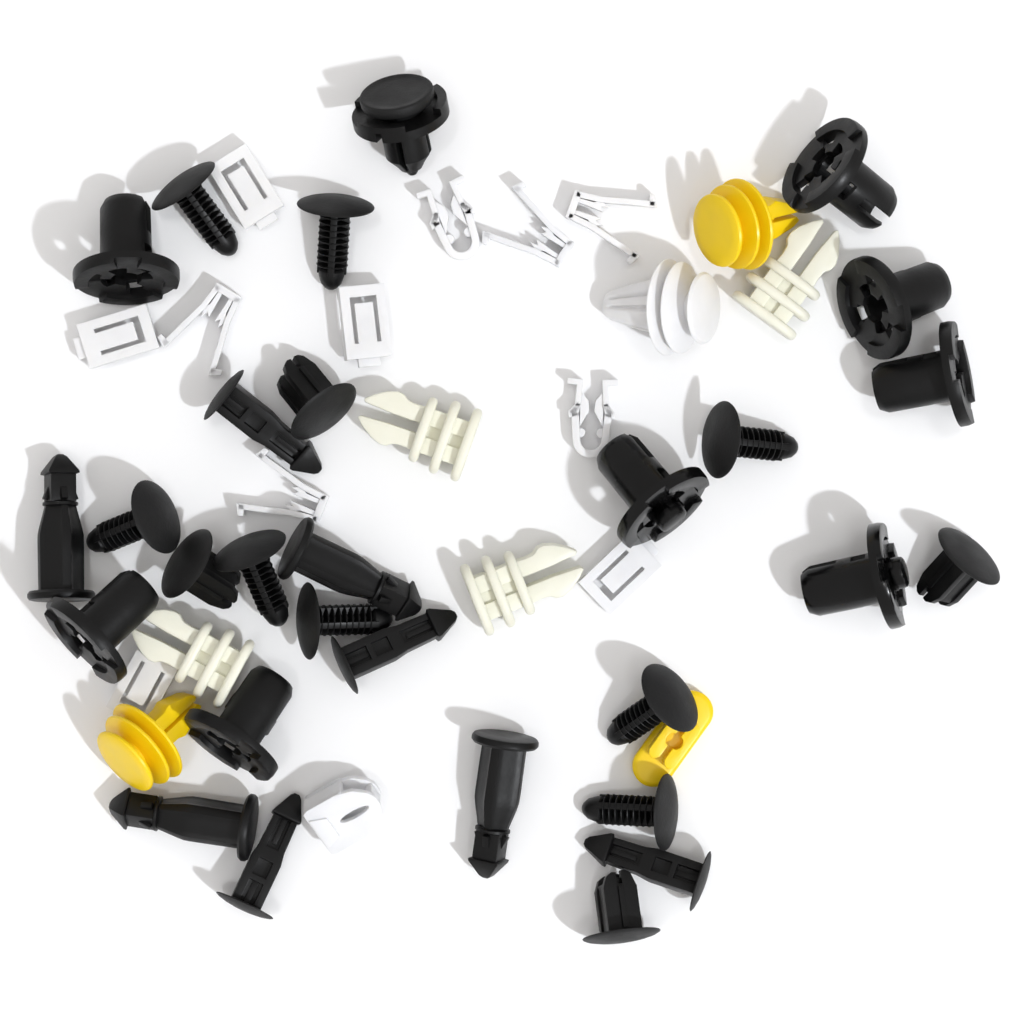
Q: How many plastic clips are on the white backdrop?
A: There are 49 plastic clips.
